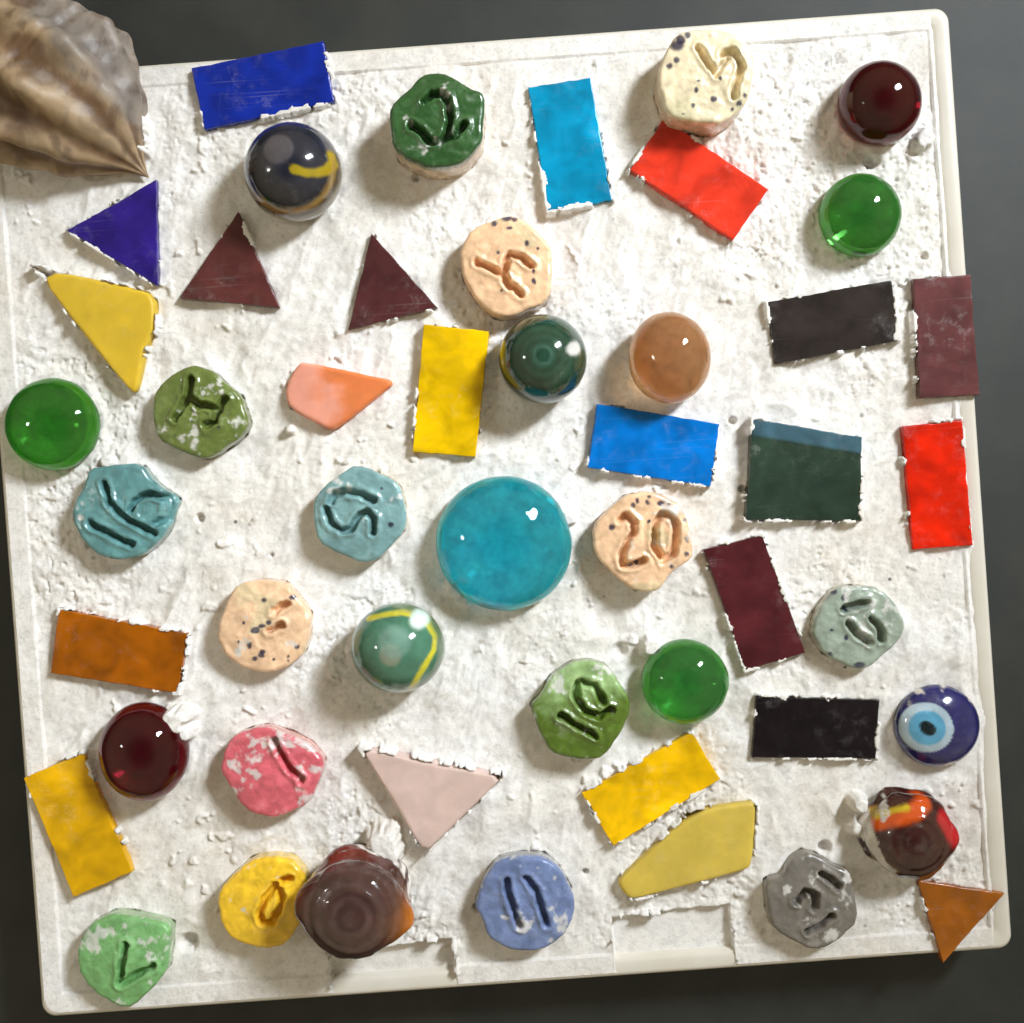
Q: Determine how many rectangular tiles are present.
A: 14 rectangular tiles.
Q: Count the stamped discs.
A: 15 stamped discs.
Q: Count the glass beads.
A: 13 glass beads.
